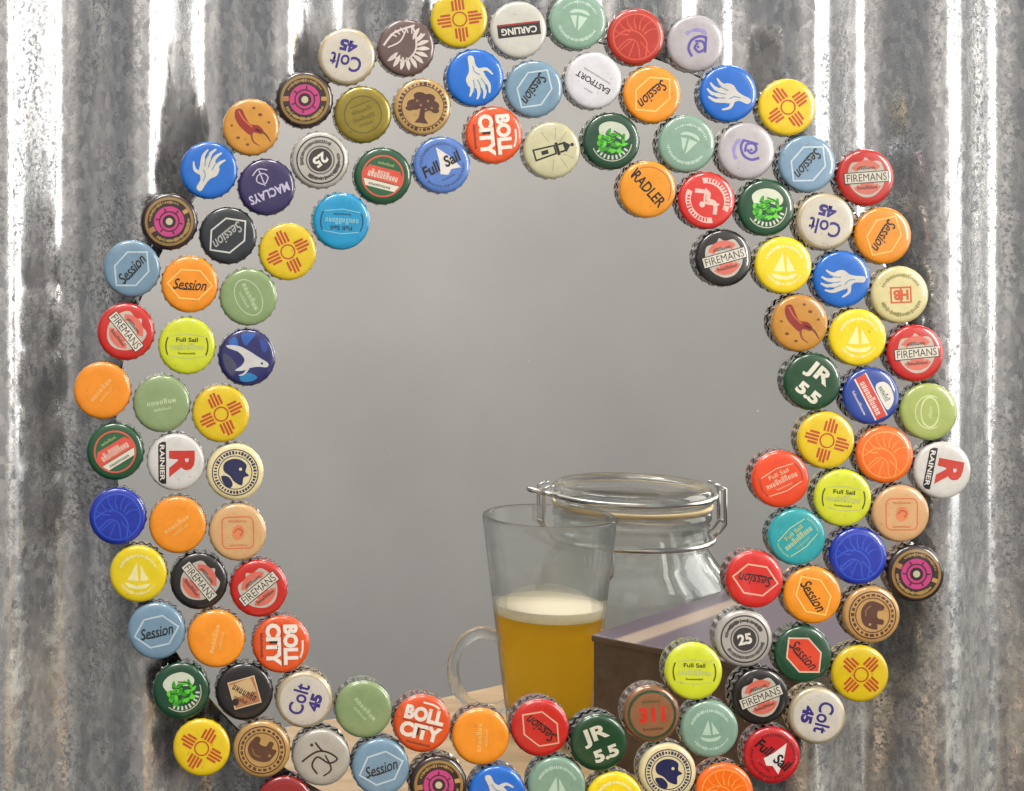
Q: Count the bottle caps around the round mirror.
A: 109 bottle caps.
